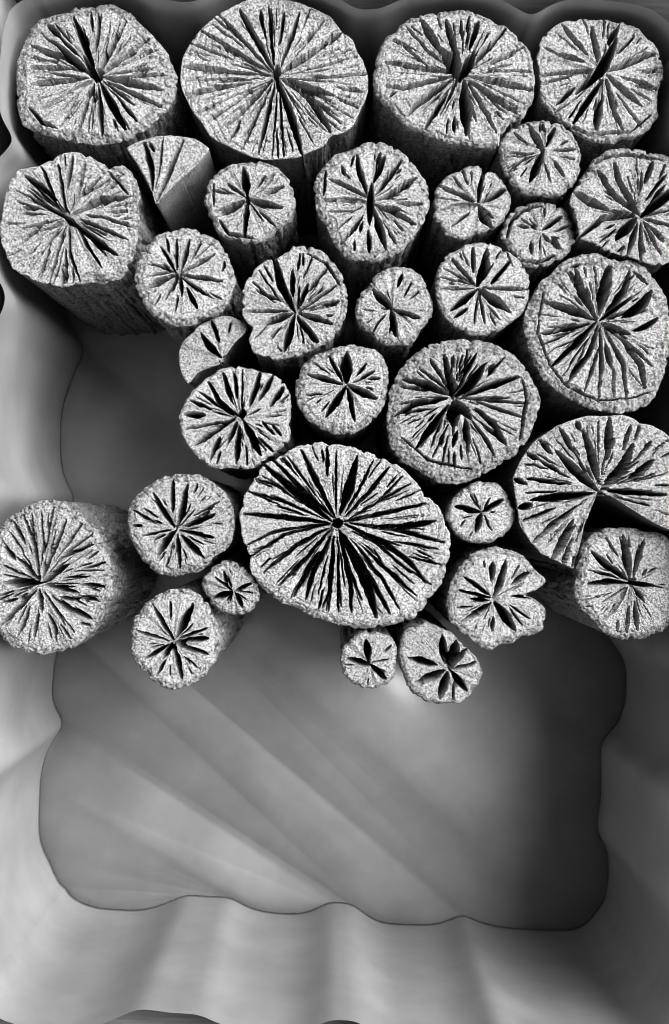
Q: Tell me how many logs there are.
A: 32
